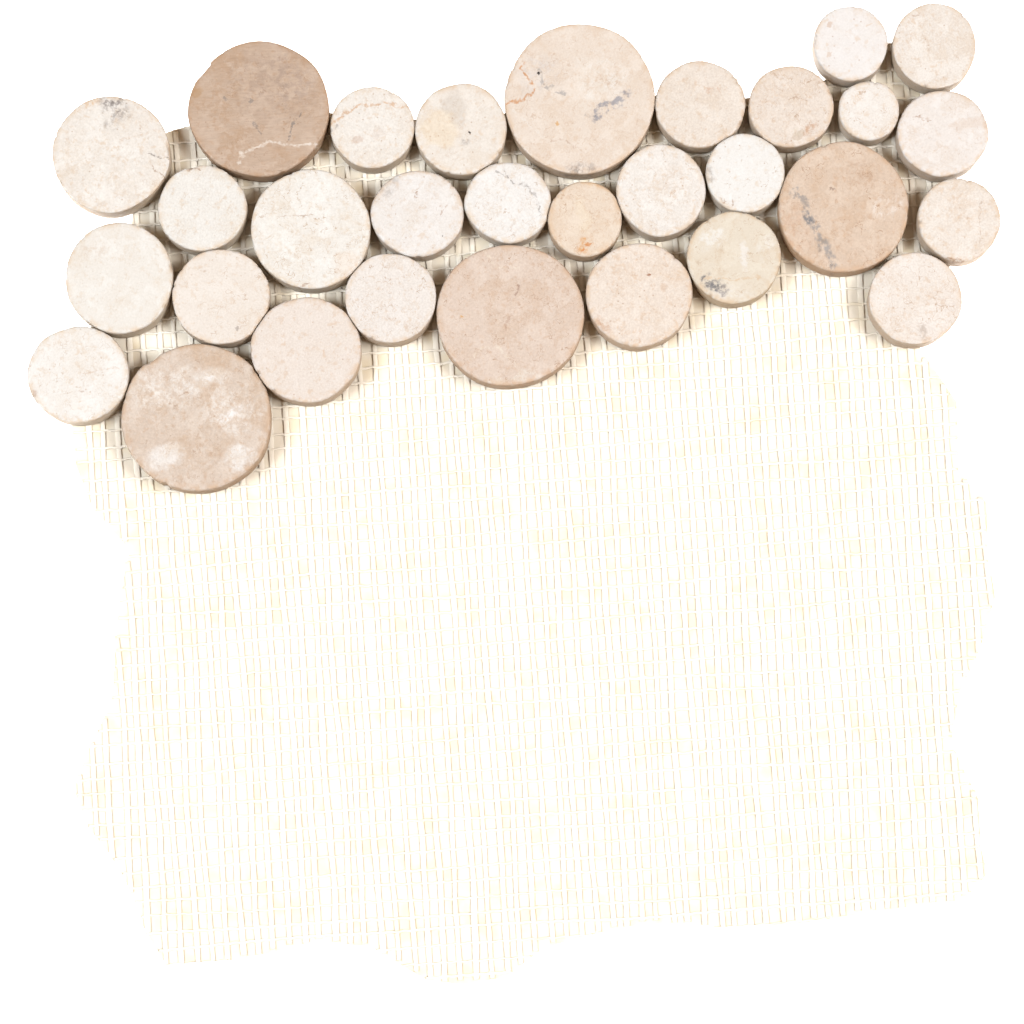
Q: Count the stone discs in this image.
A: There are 30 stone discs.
